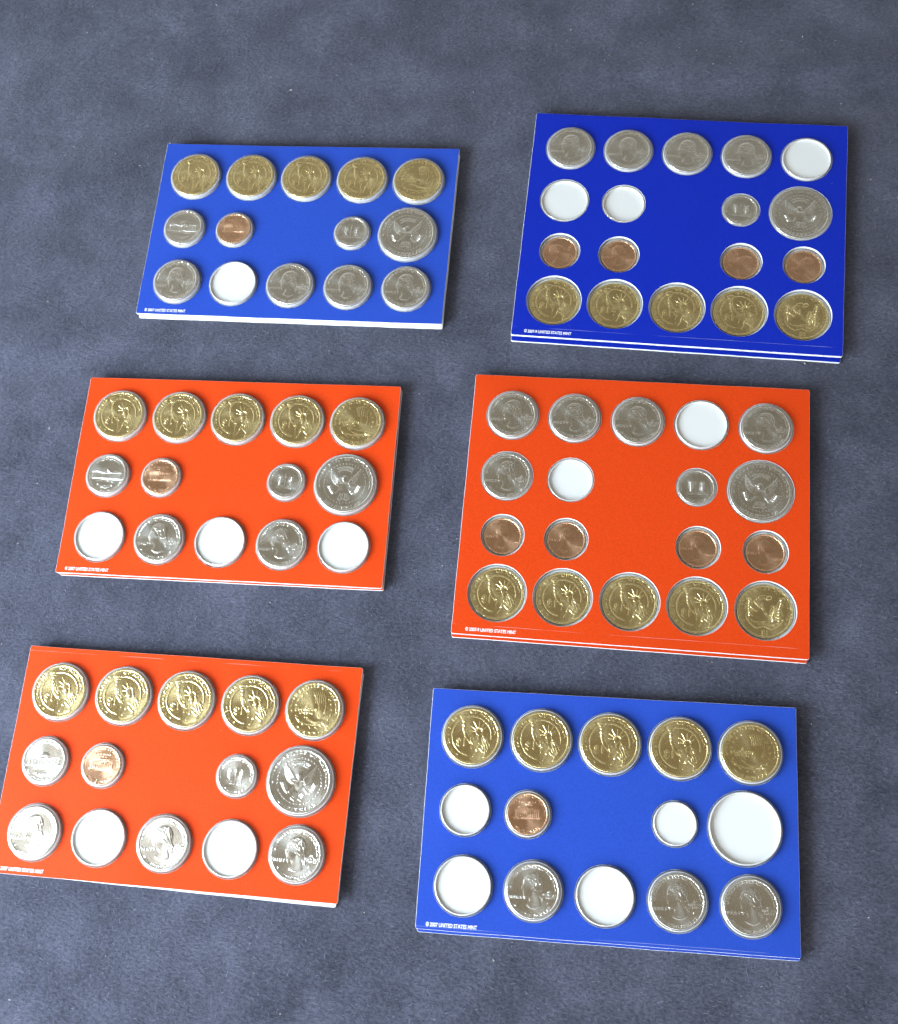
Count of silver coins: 34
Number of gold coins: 30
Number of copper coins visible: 12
